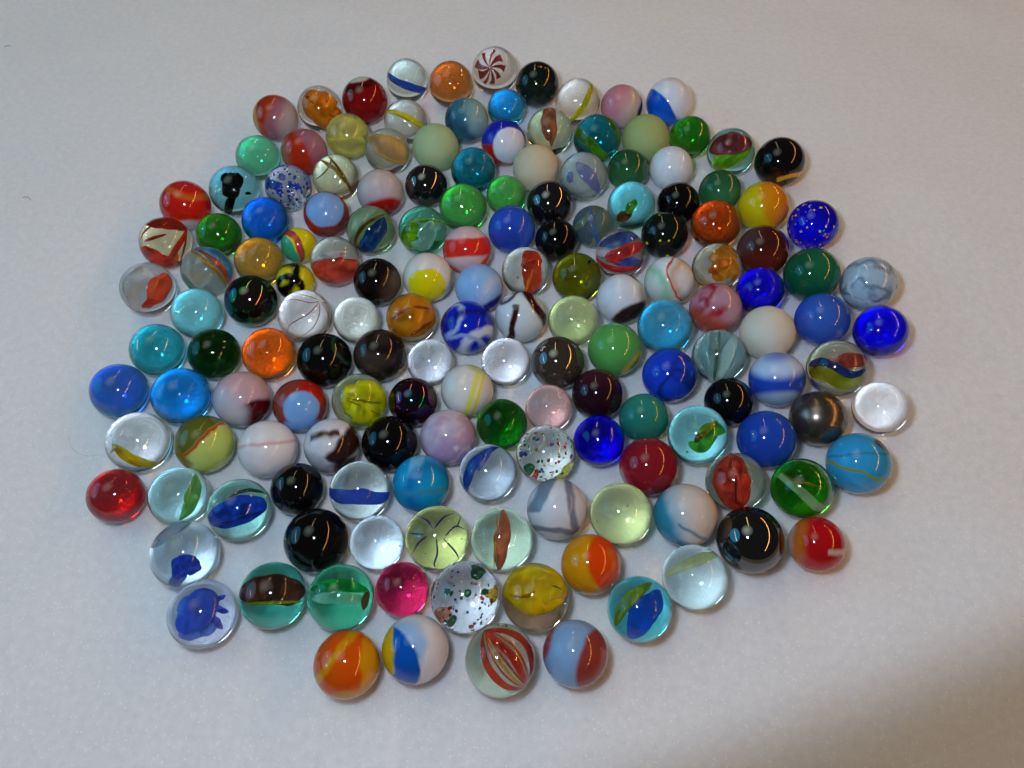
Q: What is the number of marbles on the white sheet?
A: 159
